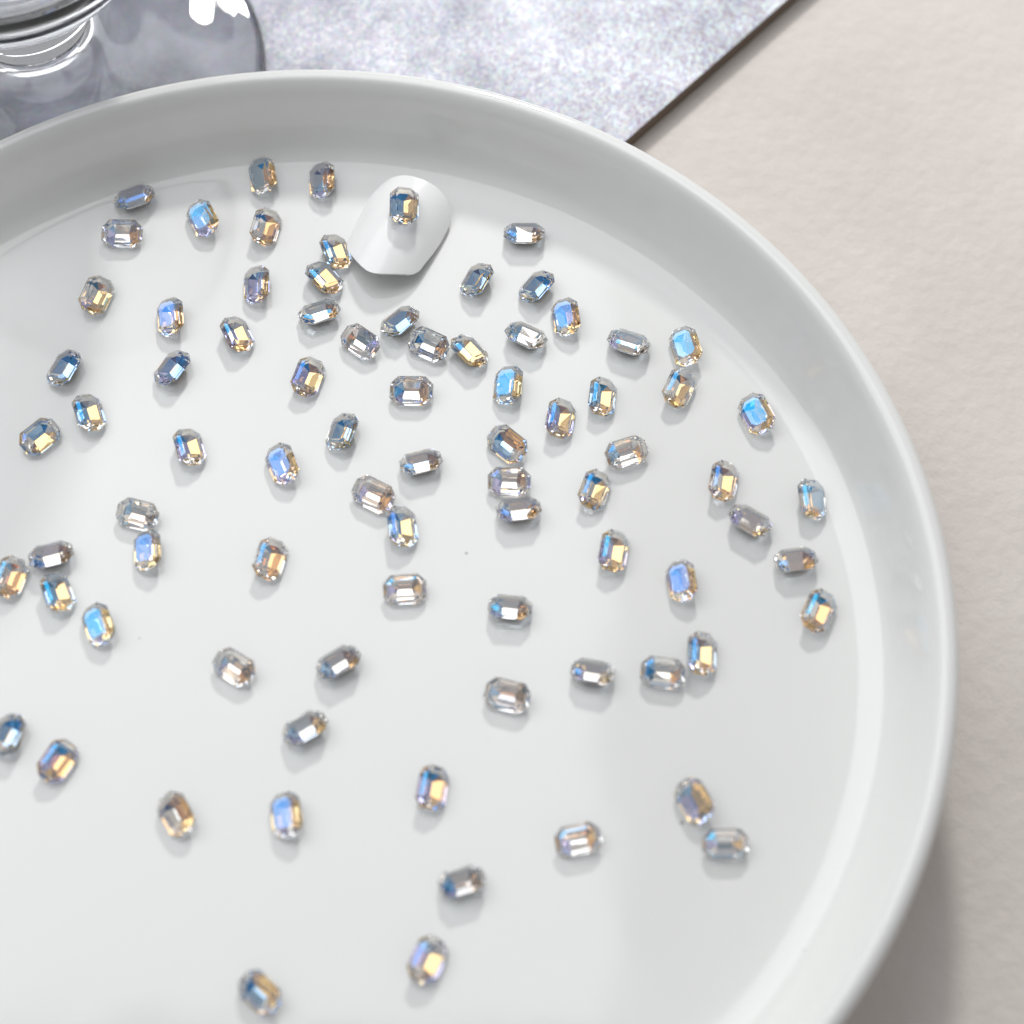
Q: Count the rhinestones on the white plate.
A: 81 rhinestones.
